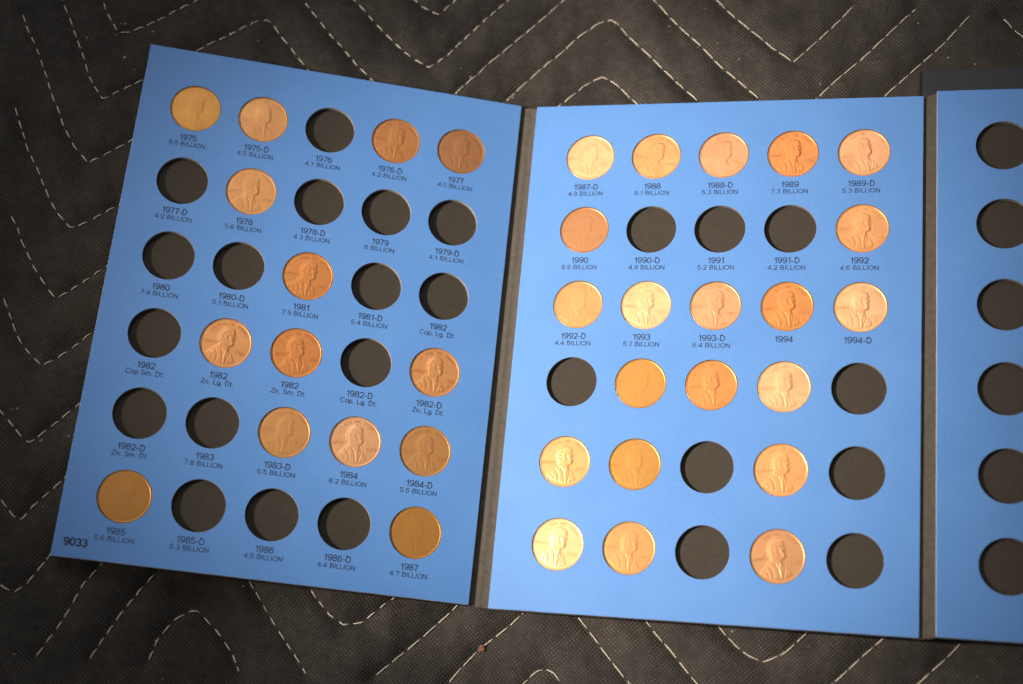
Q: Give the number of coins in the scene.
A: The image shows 35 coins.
